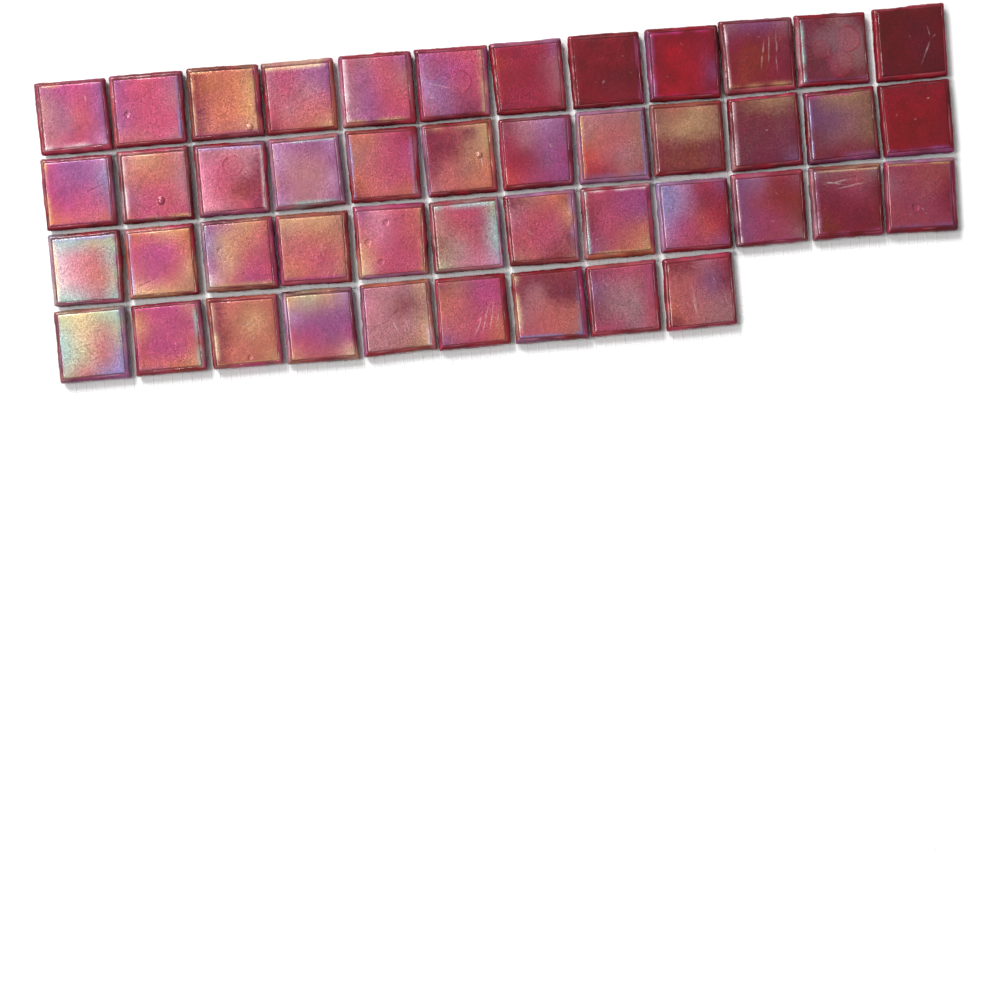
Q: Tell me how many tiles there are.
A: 45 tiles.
